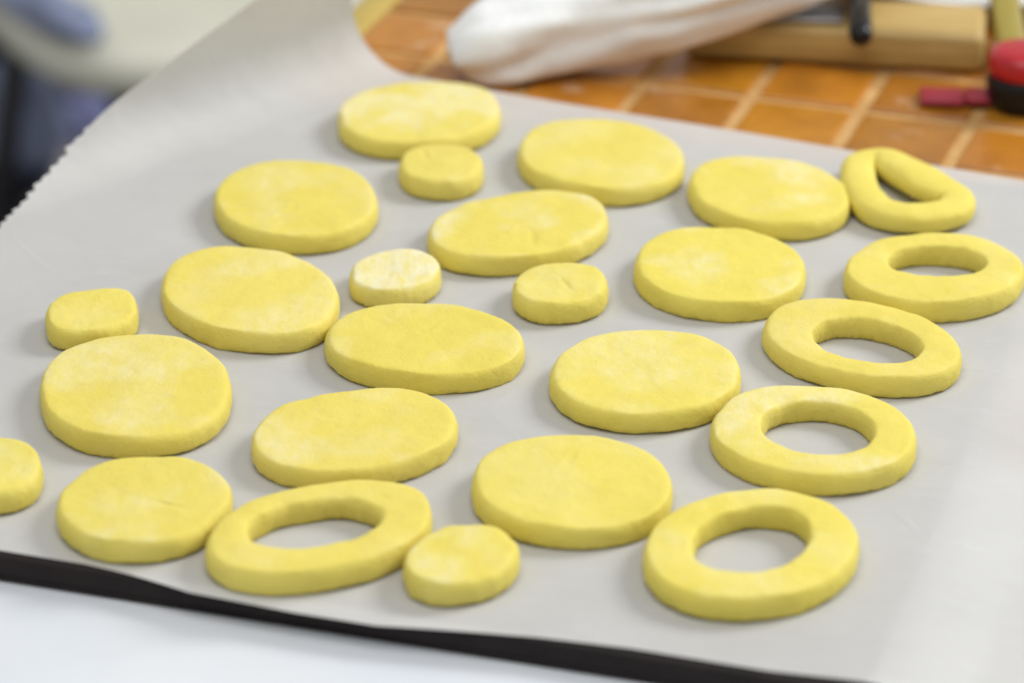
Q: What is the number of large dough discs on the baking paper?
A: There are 13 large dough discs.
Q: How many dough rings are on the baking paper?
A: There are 6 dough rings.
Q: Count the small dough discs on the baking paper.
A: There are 6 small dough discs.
